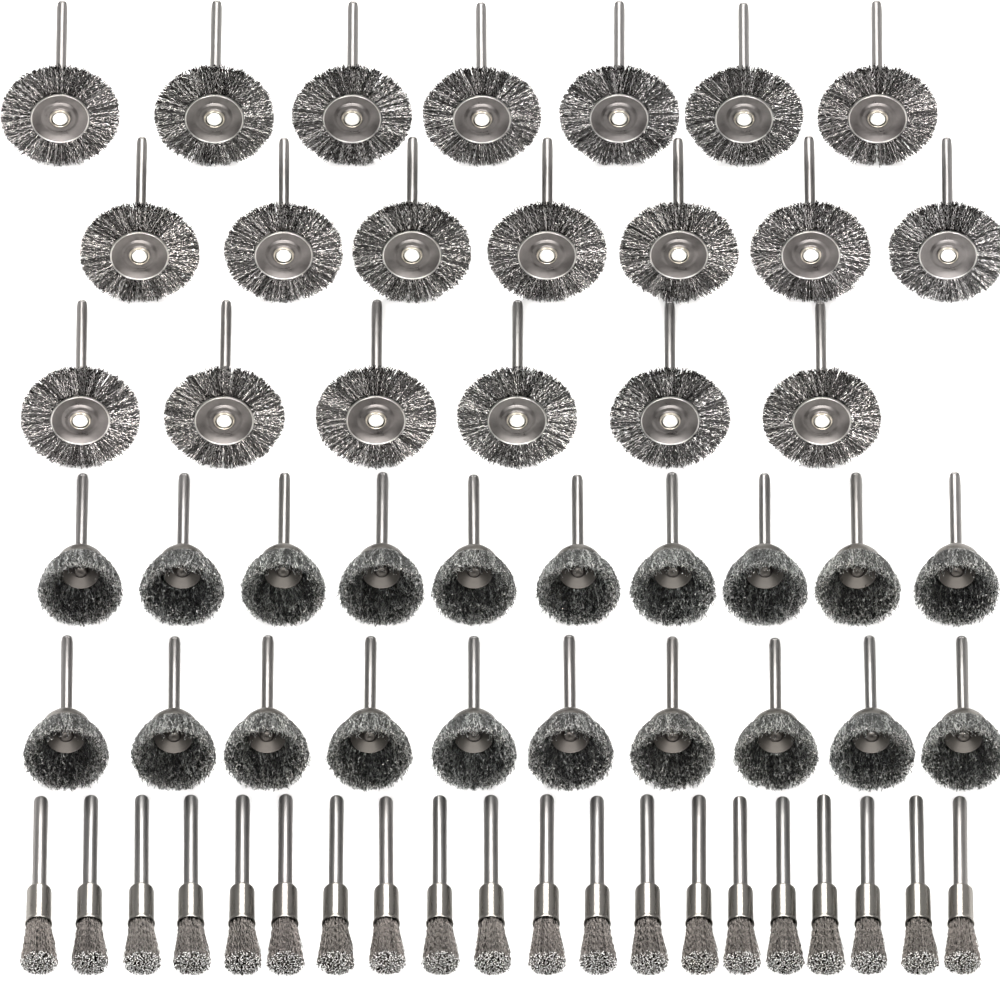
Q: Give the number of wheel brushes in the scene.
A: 20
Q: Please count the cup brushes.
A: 20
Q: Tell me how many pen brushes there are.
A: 20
